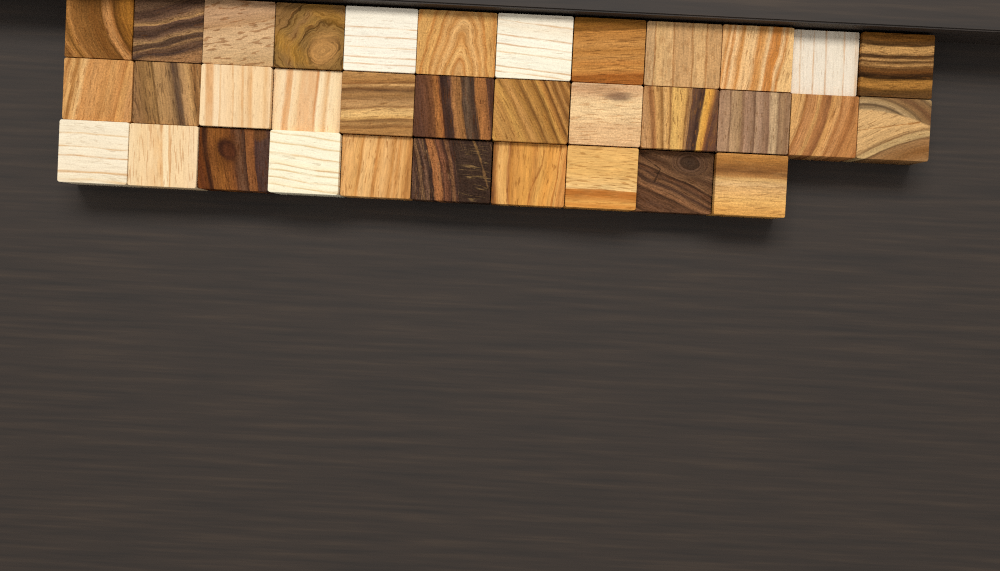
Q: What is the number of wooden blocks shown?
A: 34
